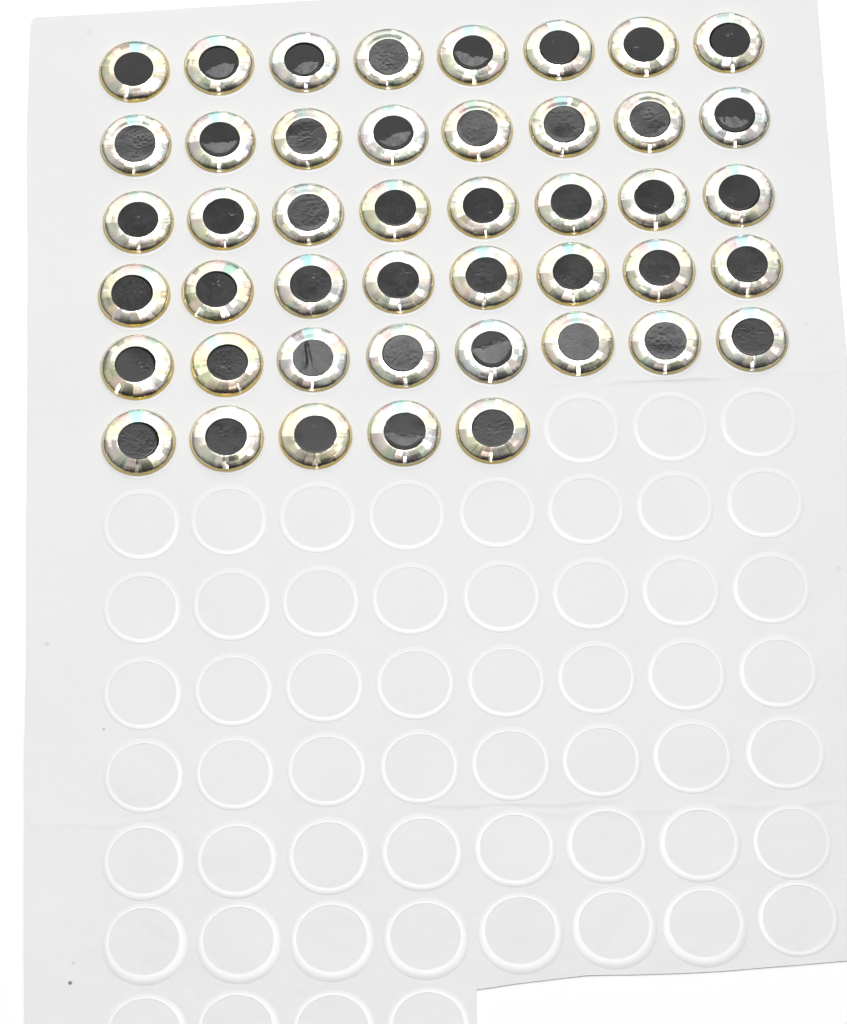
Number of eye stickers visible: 45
